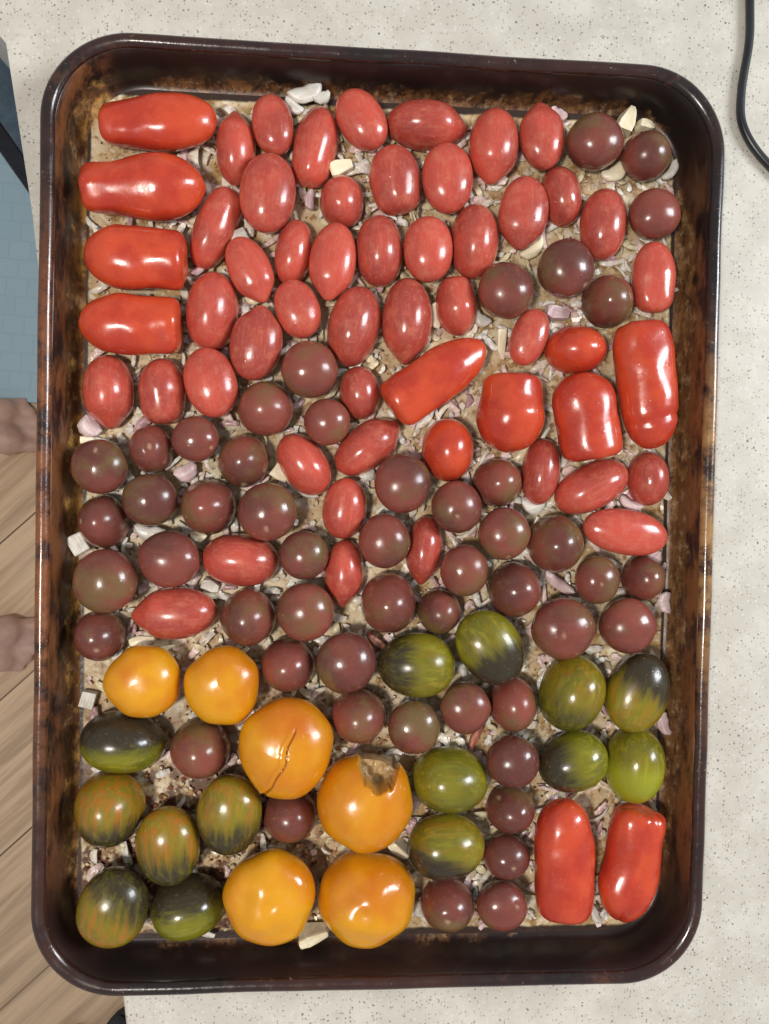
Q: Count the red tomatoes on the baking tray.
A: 56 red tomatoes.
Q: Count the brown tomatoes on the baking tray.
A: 50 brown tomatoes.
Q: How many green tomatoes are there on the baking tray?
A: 14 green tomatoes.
